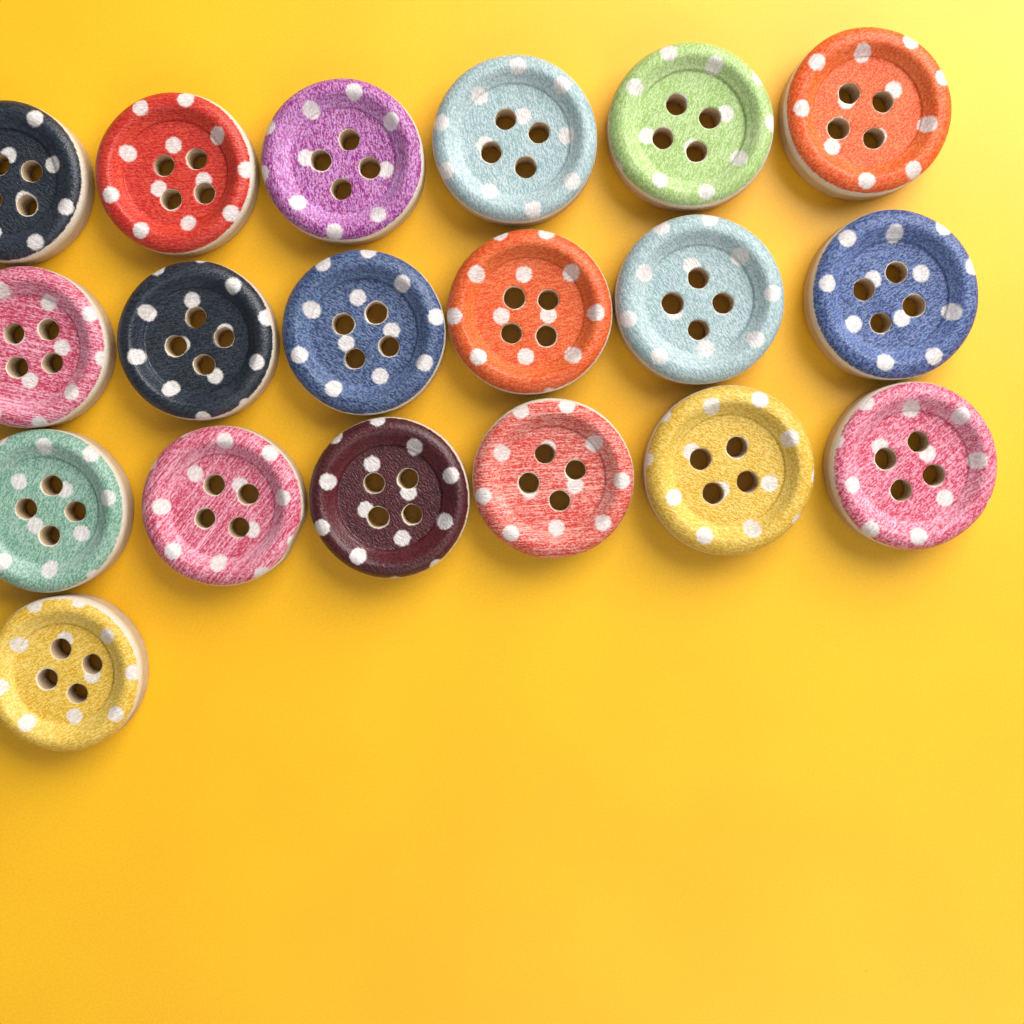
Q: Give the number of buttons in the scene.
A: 19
